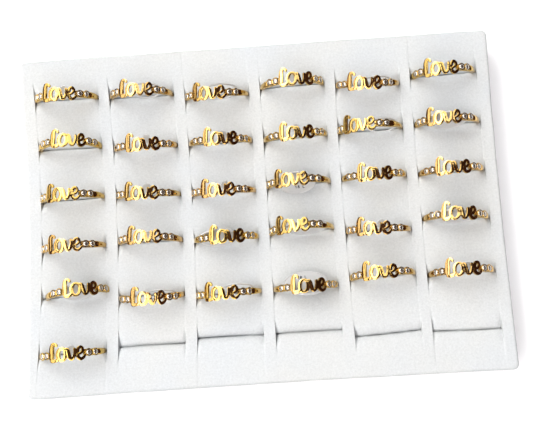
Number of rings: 31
